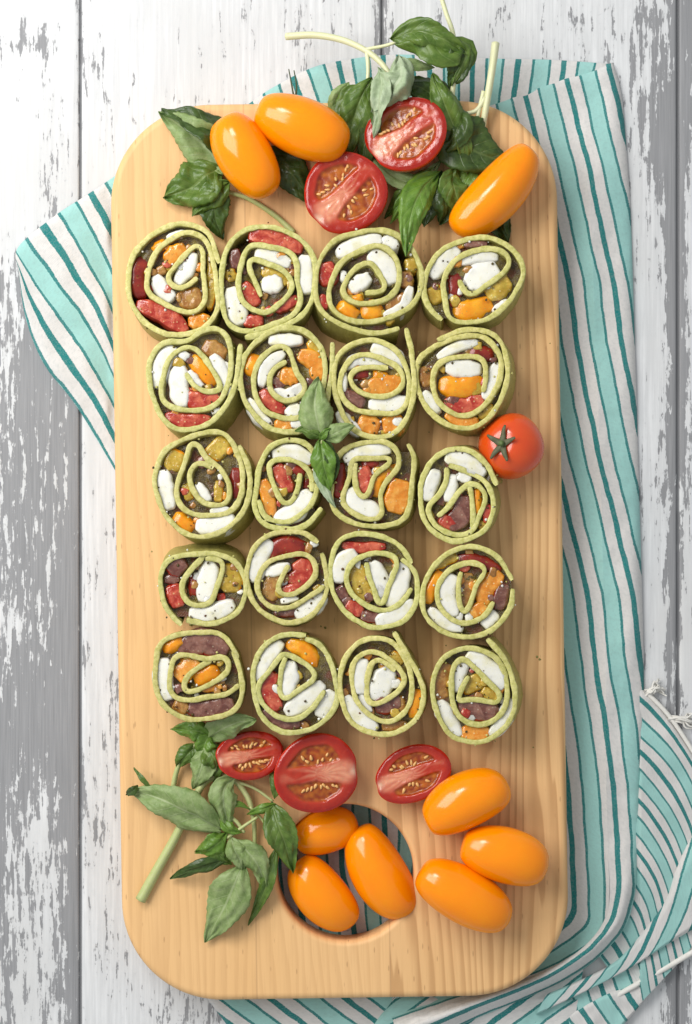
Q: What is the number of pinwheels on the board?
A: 20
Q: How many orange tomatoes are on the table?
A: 9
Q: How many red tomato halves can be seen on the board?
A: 5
